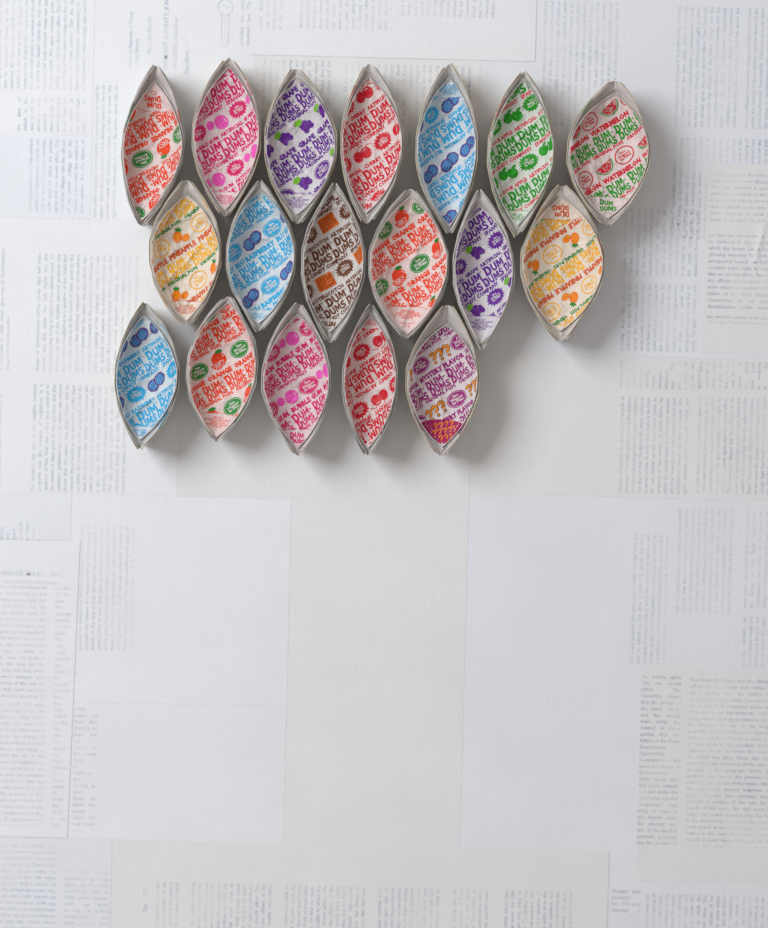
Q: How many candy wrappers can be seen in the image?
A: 18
